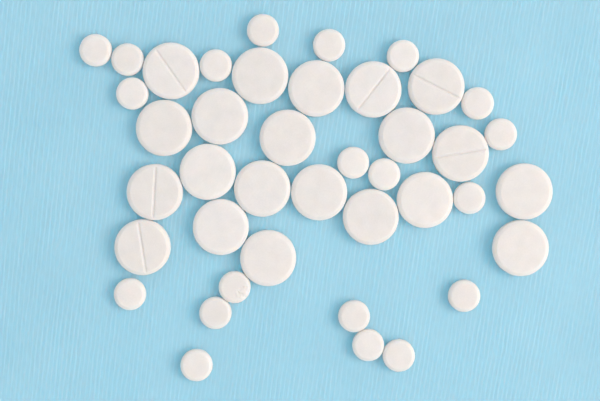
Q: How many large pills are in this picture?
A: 21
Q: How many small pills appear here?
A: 20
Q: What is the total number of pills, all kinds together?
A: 41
